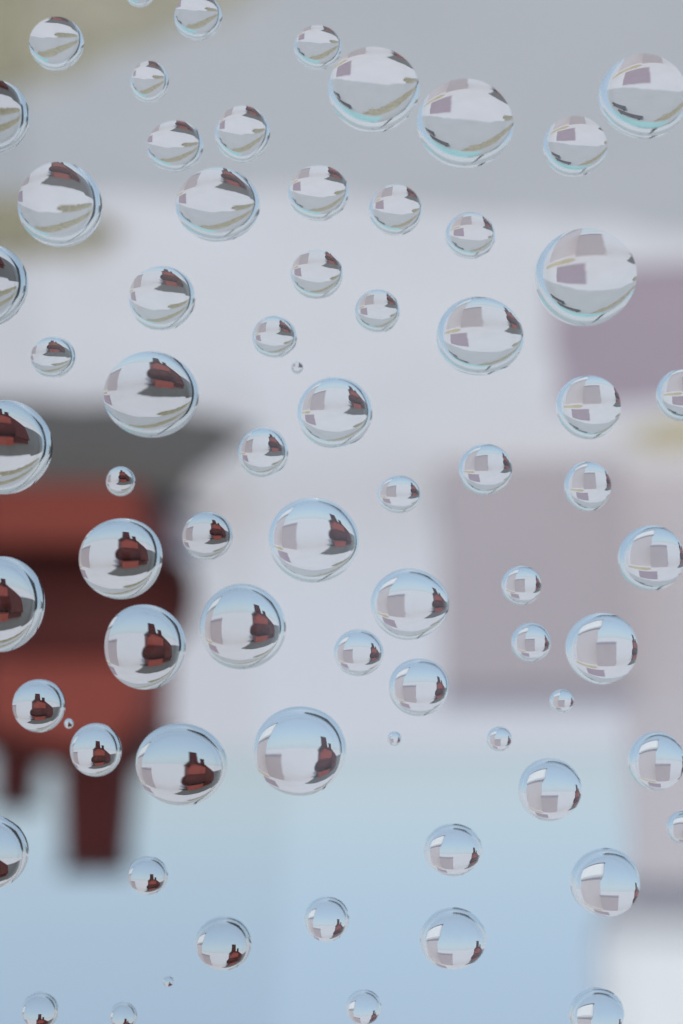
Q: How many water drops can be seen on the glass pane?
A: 72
